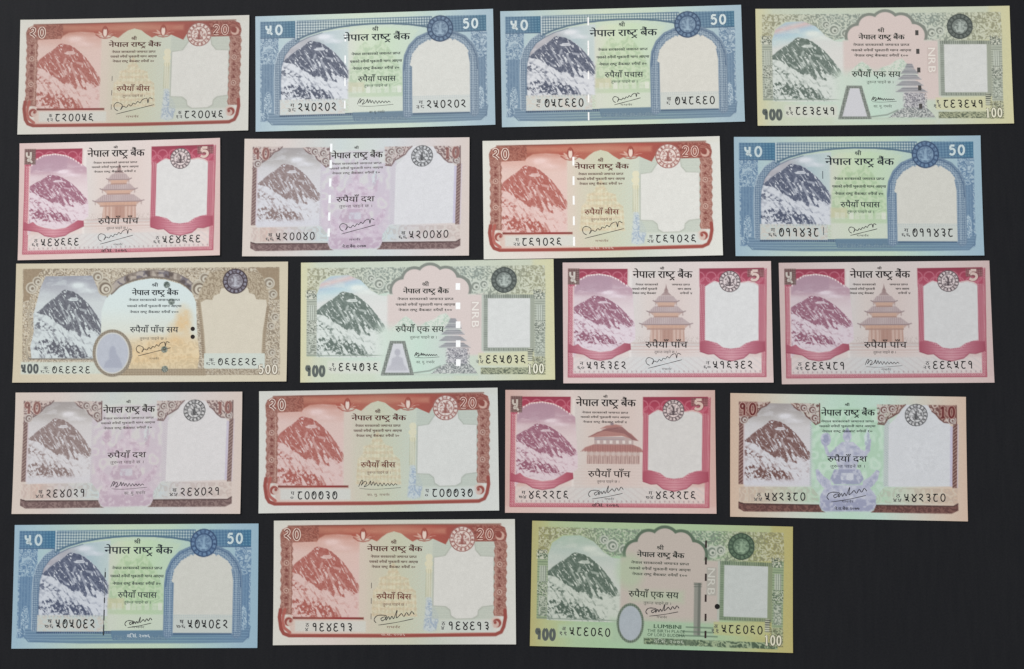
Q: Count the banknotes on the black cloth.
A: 19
